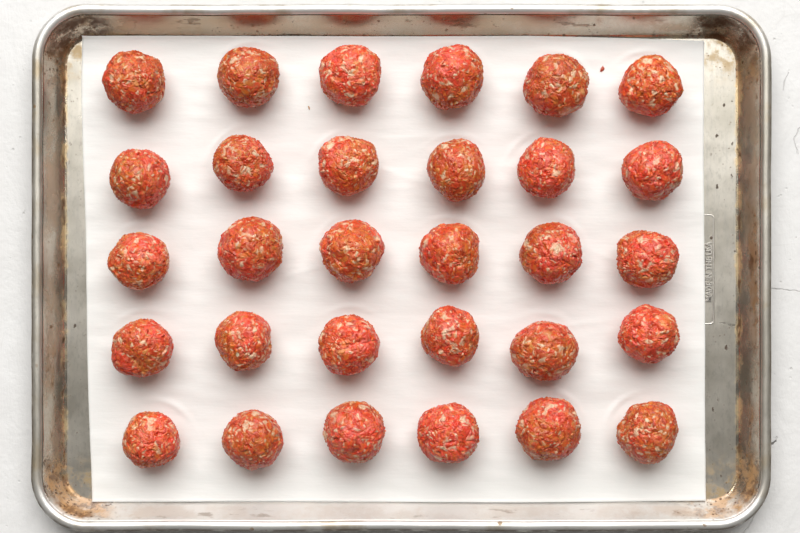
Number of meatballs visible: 30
